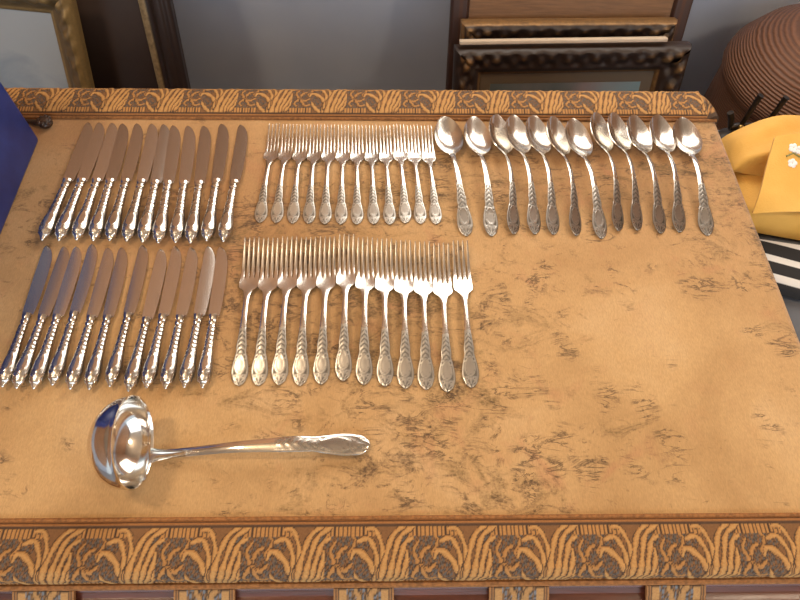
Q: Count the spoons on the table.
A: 12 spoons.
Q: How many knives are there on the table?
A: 24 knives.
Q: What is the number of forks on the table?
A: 24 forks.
